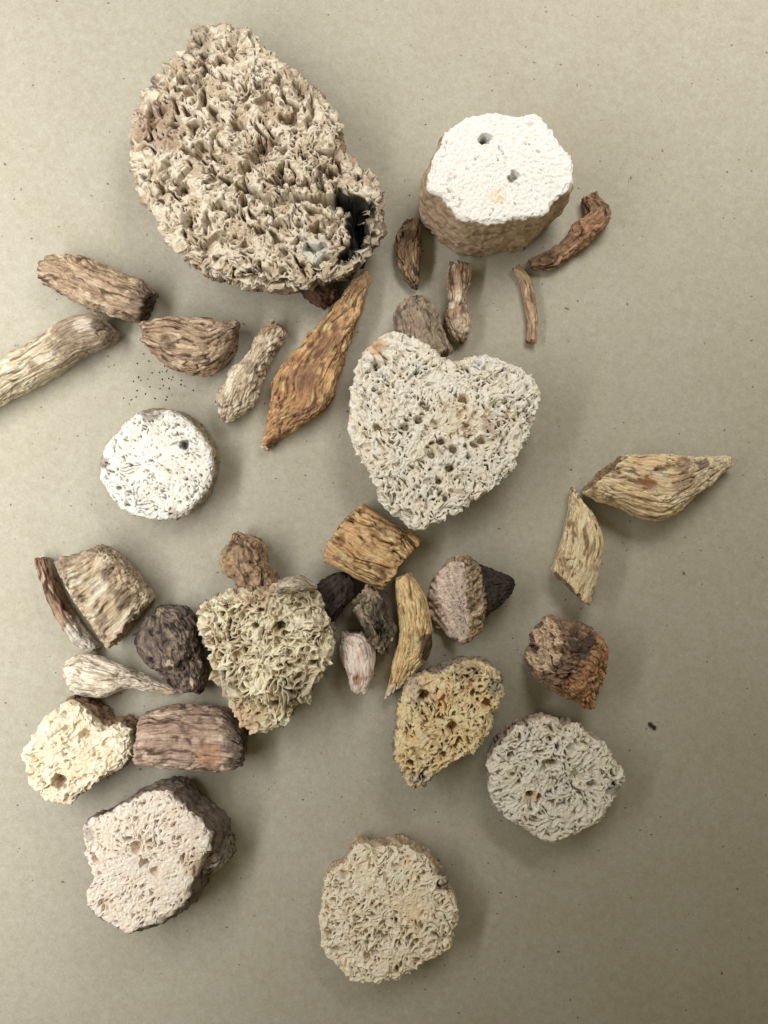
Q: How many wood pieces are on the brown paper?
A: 22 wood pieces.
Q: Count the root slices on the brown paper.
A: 10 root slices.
